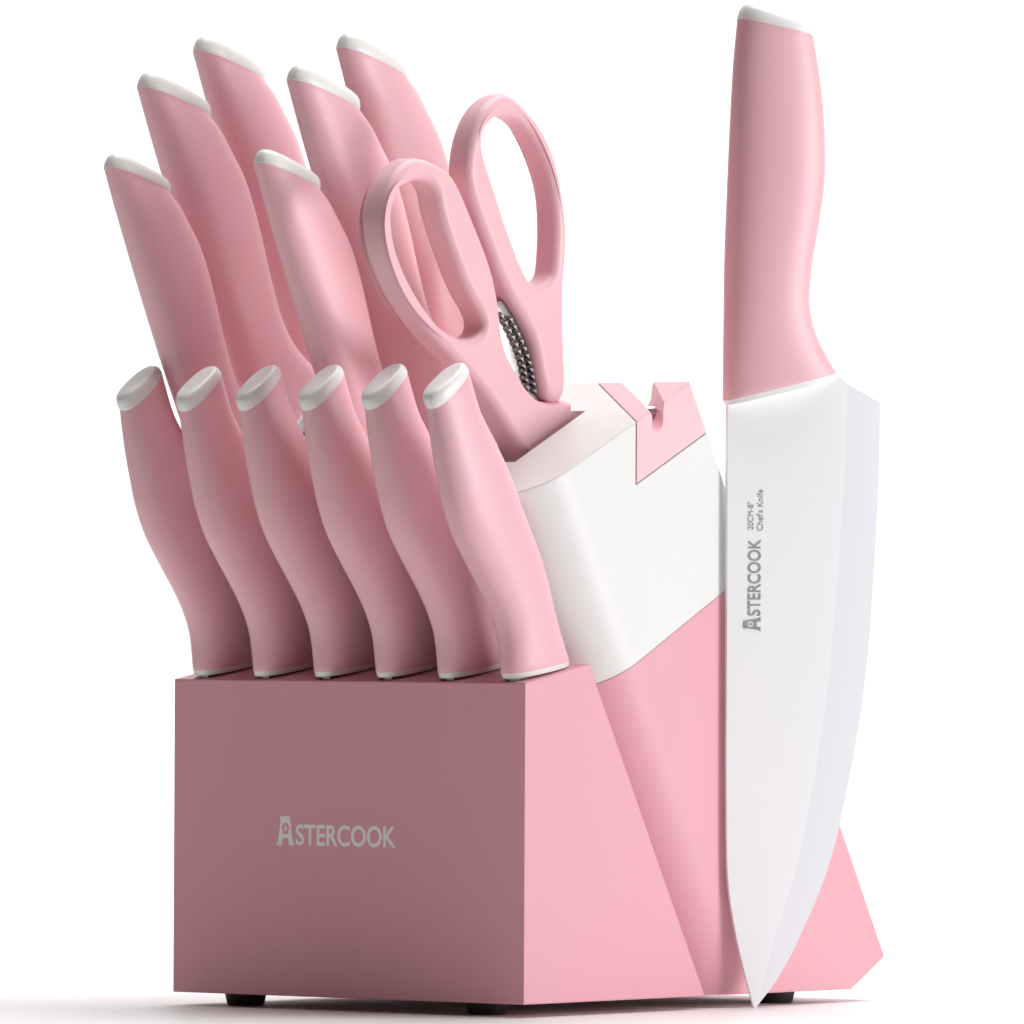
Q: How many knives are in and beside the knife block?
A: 13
